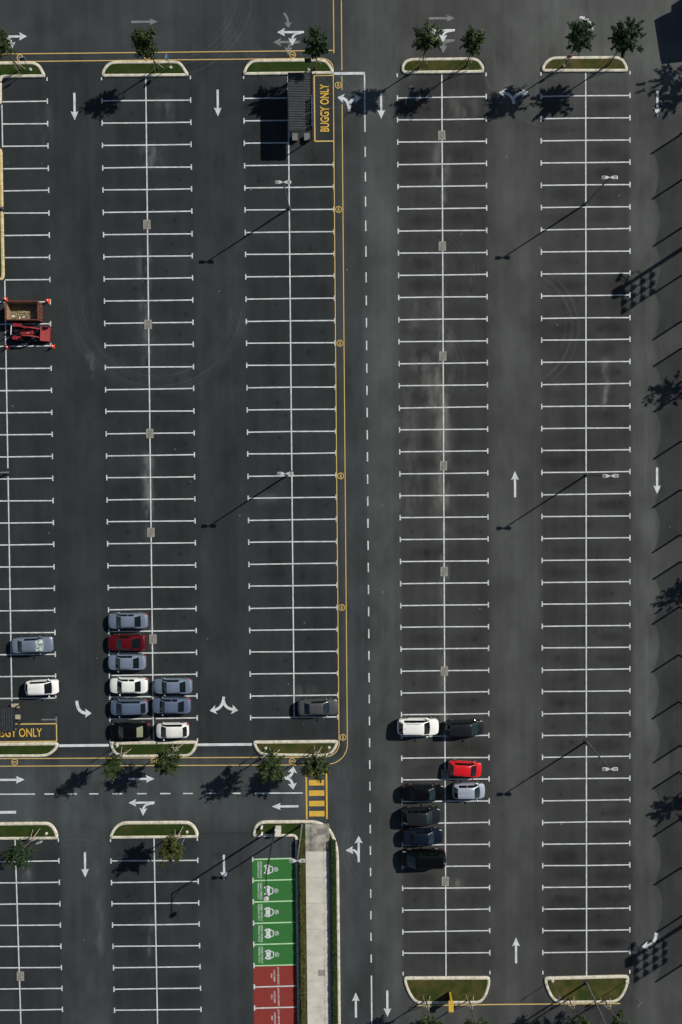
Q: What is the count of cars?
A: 20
